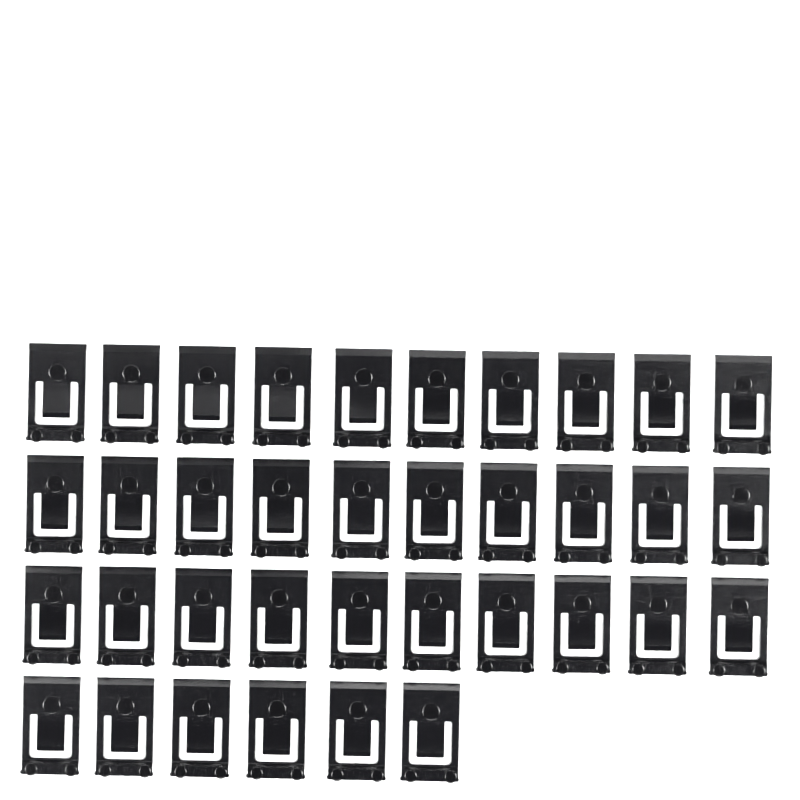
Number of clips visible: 36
